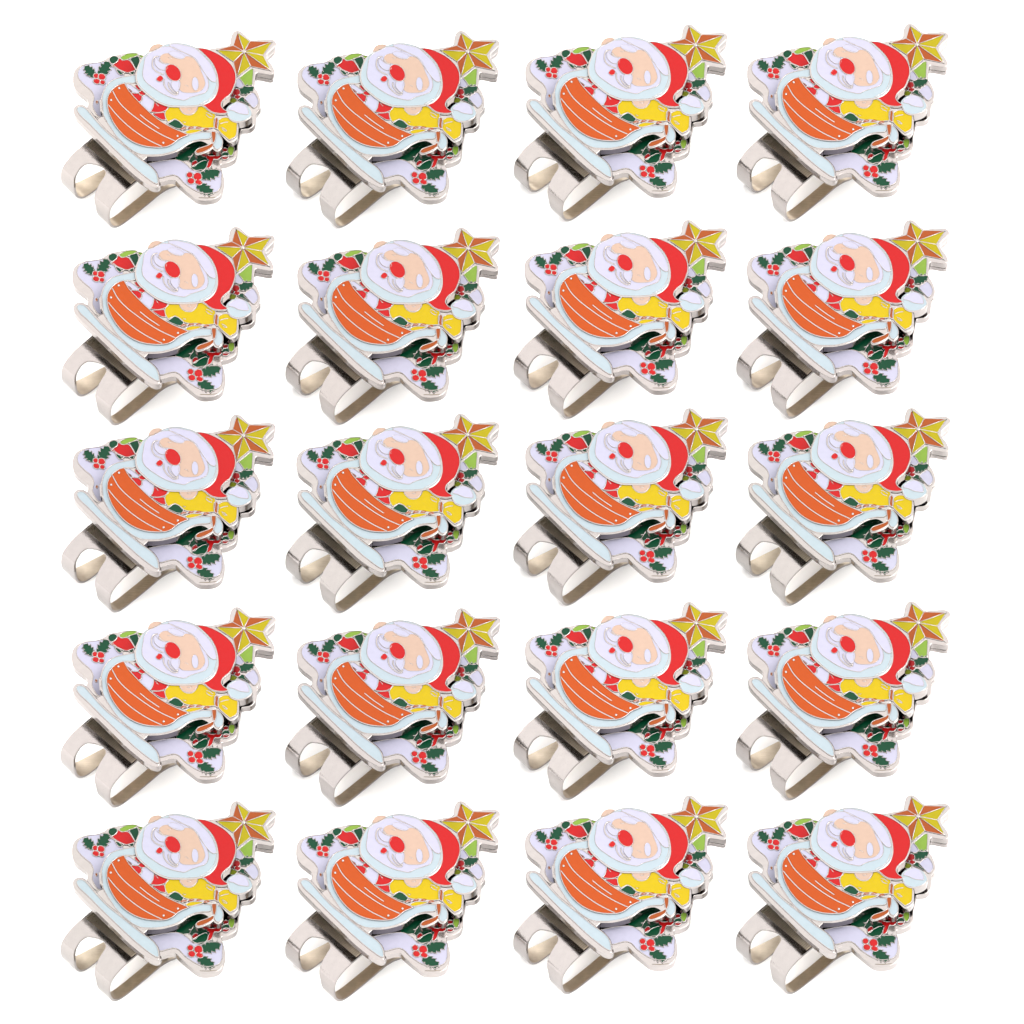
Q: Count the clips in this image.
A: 20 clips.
